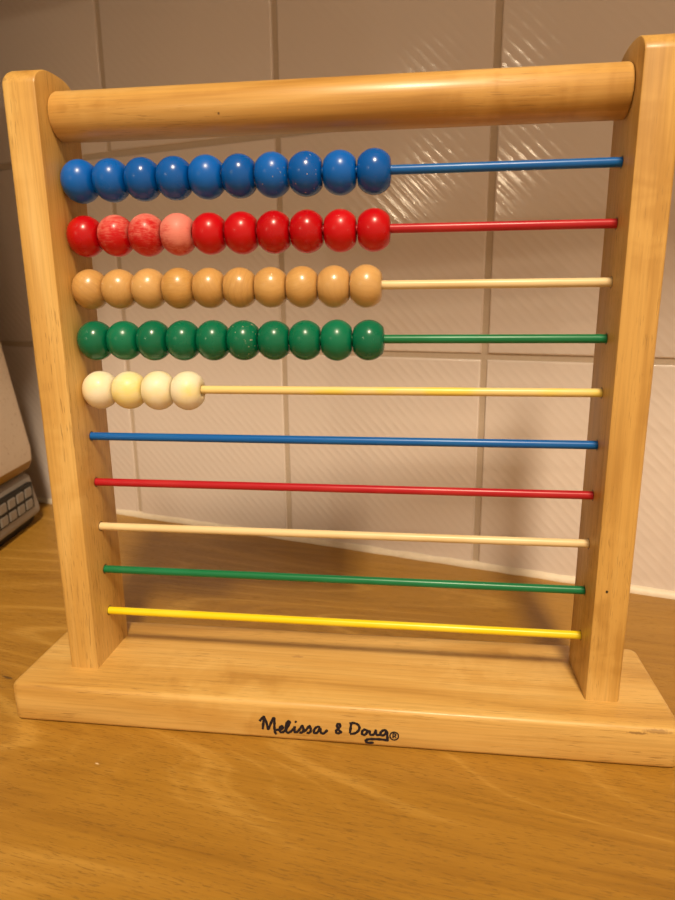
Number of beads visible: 44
